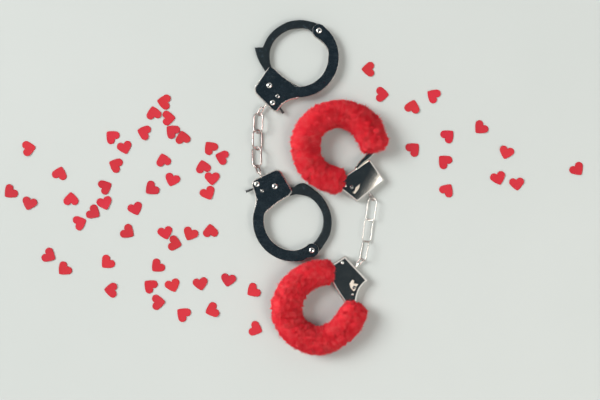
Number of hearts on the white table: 59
